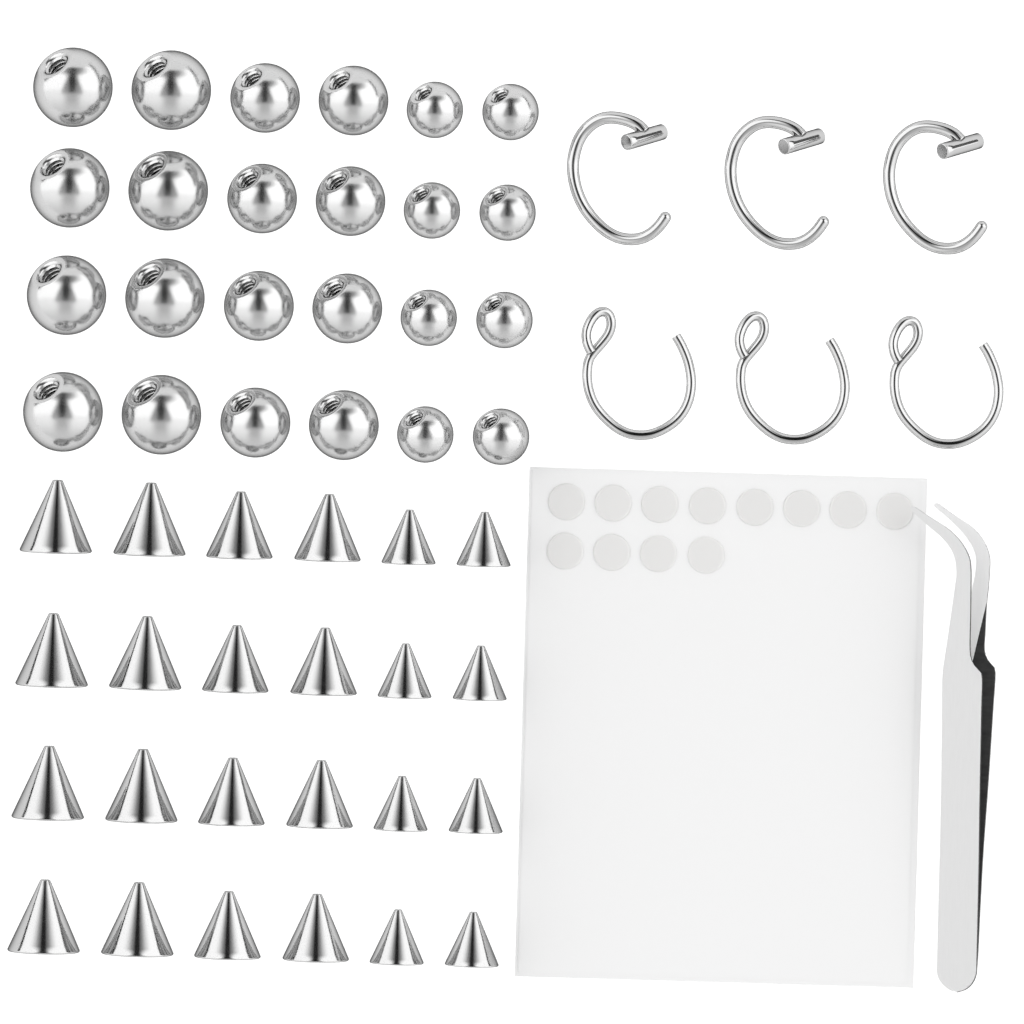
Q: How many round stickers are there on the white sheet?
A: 12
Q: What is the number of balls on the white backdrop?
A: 24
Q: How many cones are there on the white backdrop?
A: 24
